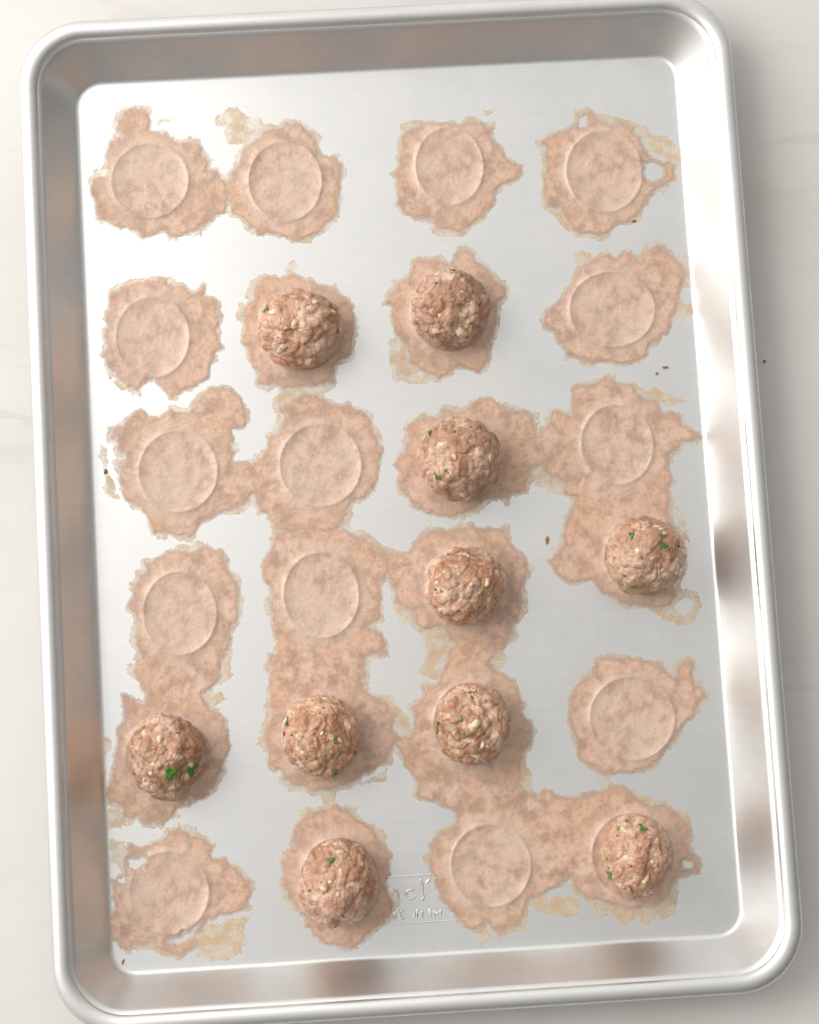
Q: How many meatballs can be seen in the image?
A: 10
